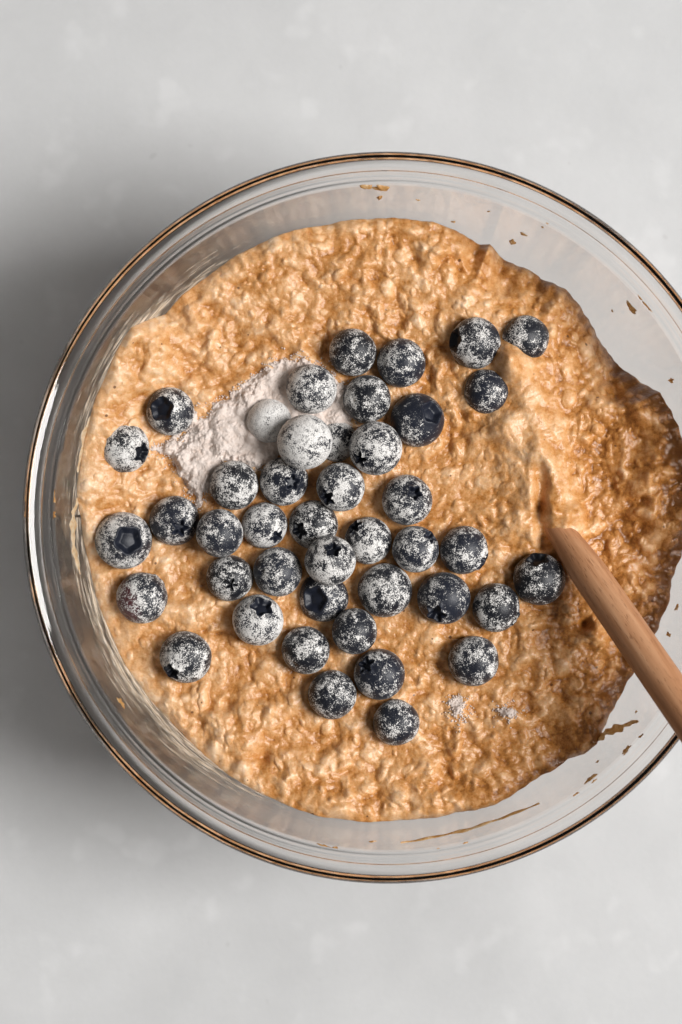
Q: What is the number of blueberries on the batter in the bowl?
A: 43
